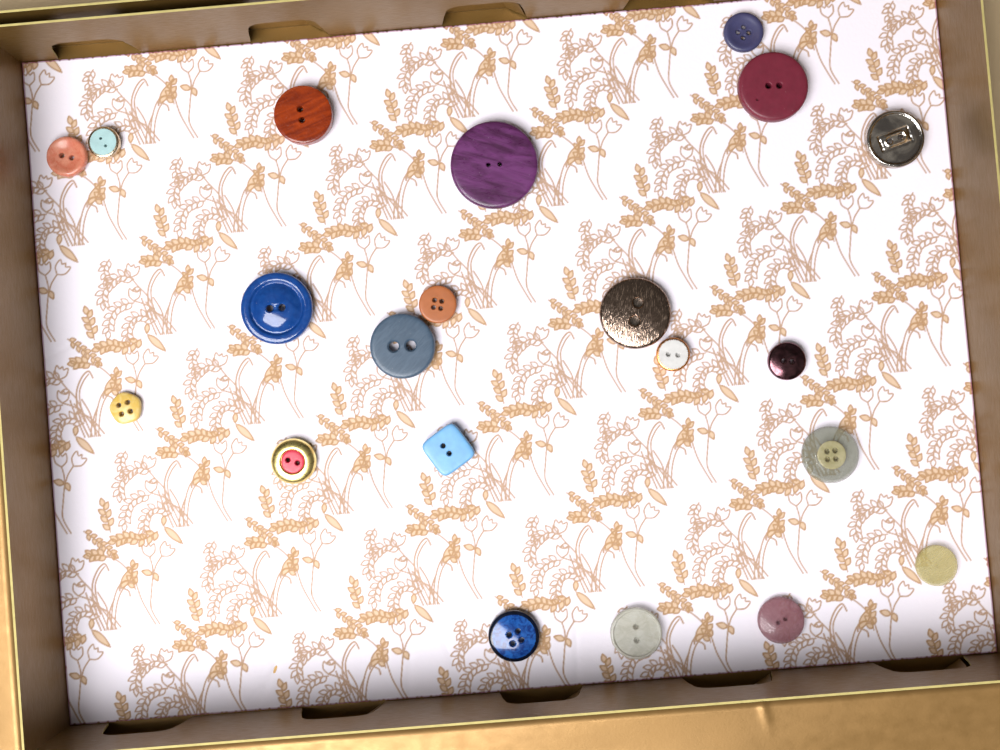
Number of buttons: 21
